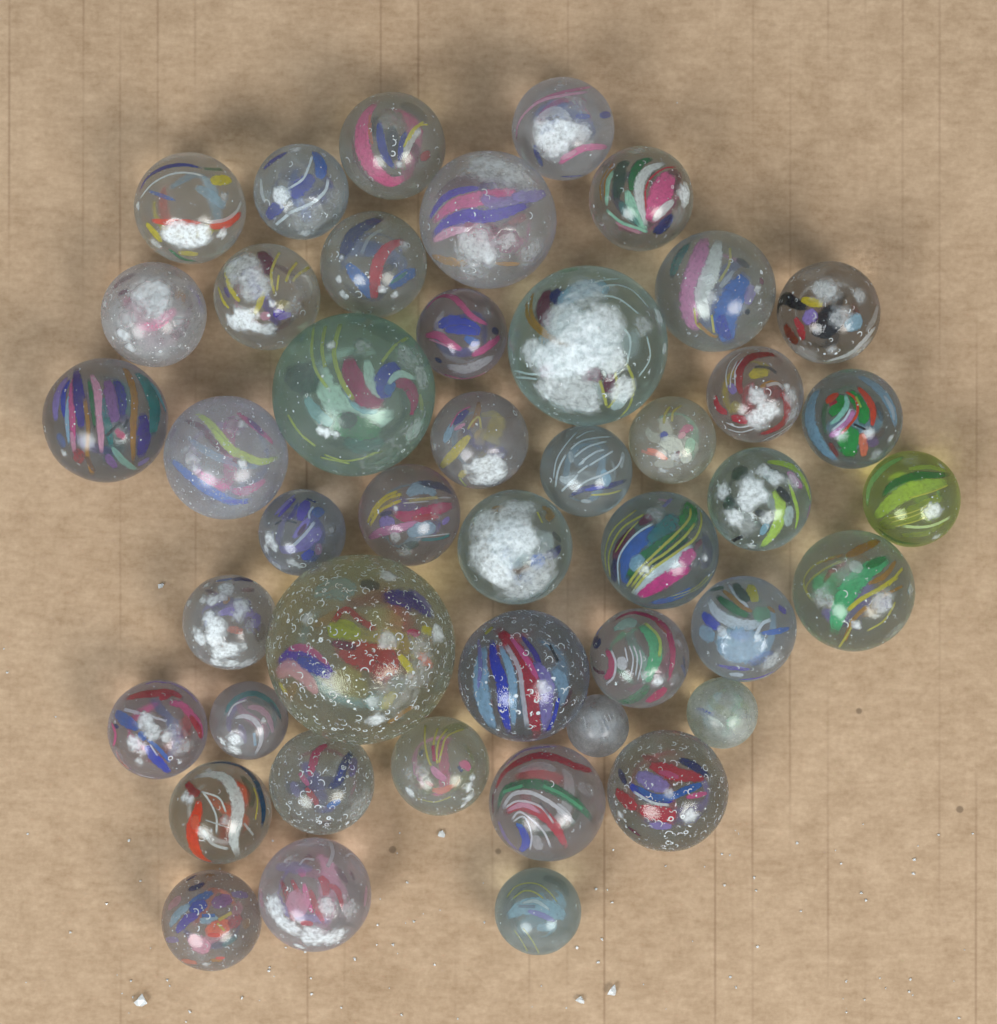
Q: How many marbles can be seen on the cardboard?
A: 45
